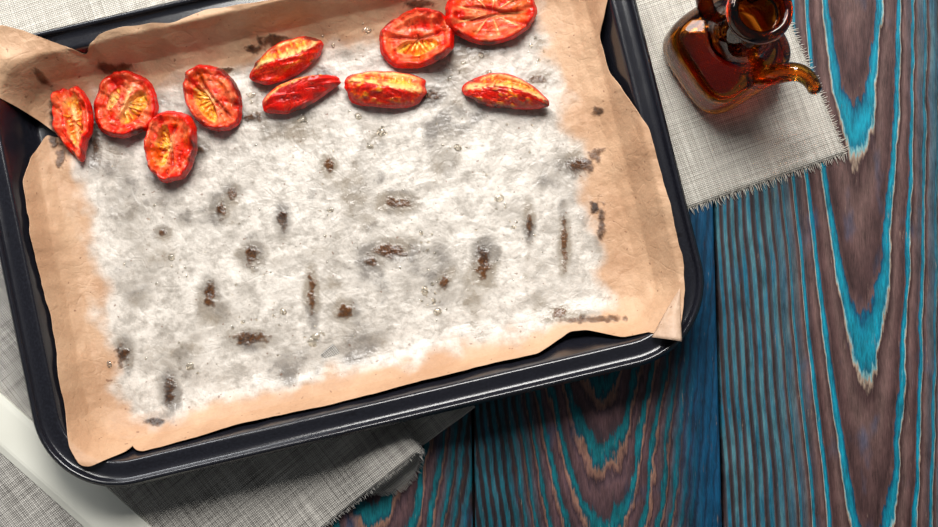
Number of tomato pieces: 10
